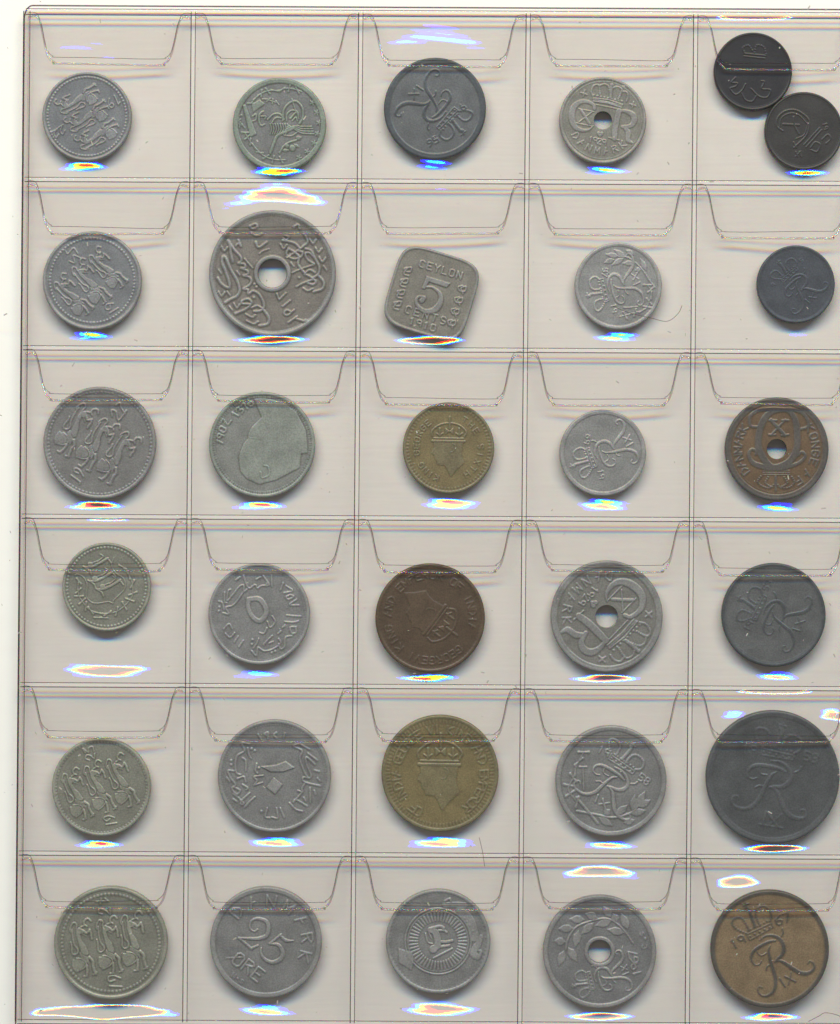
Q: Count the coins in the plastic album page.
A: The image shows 31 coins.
